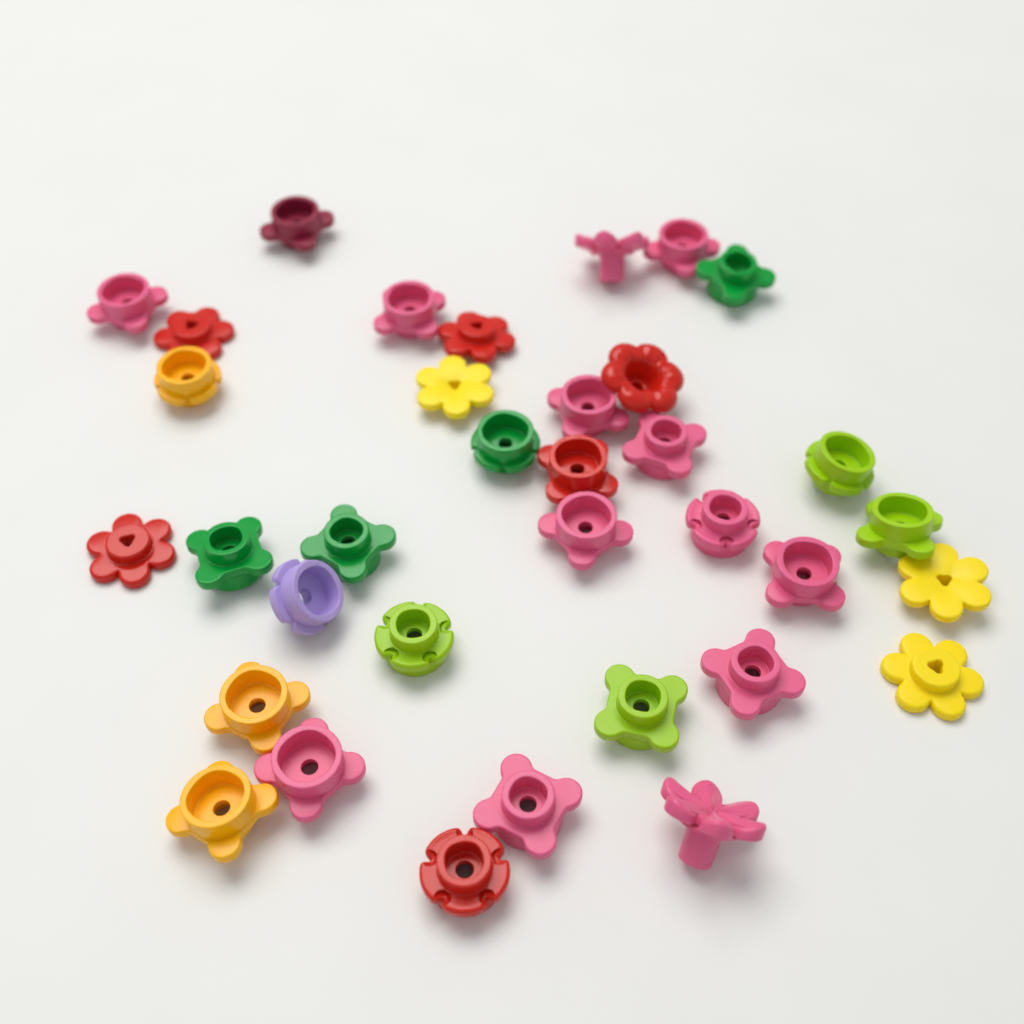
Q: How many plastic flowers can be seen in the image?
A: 35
